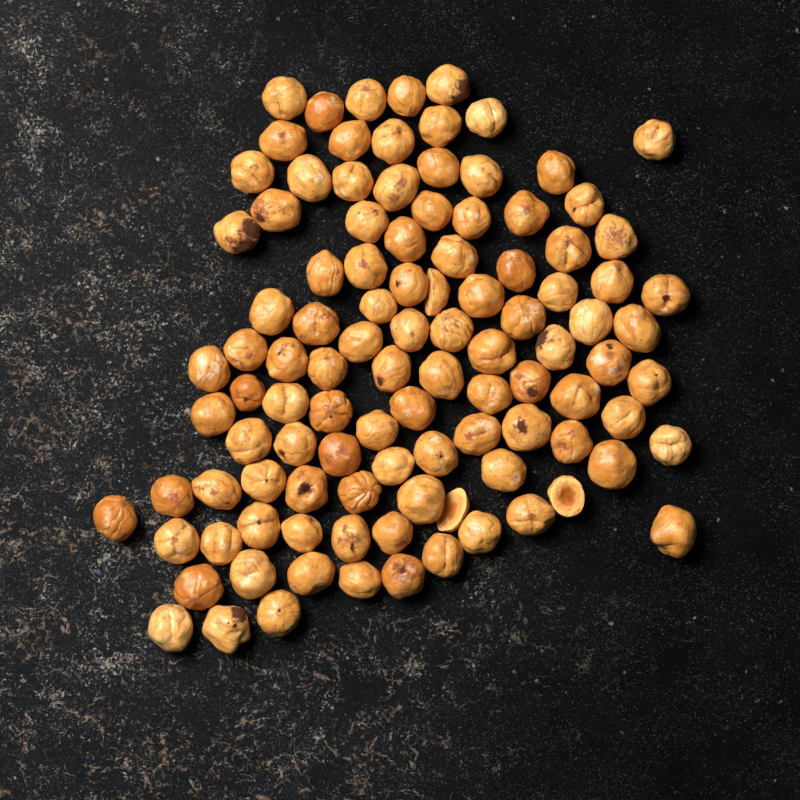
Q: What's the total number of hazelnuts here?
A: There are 105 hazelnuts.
